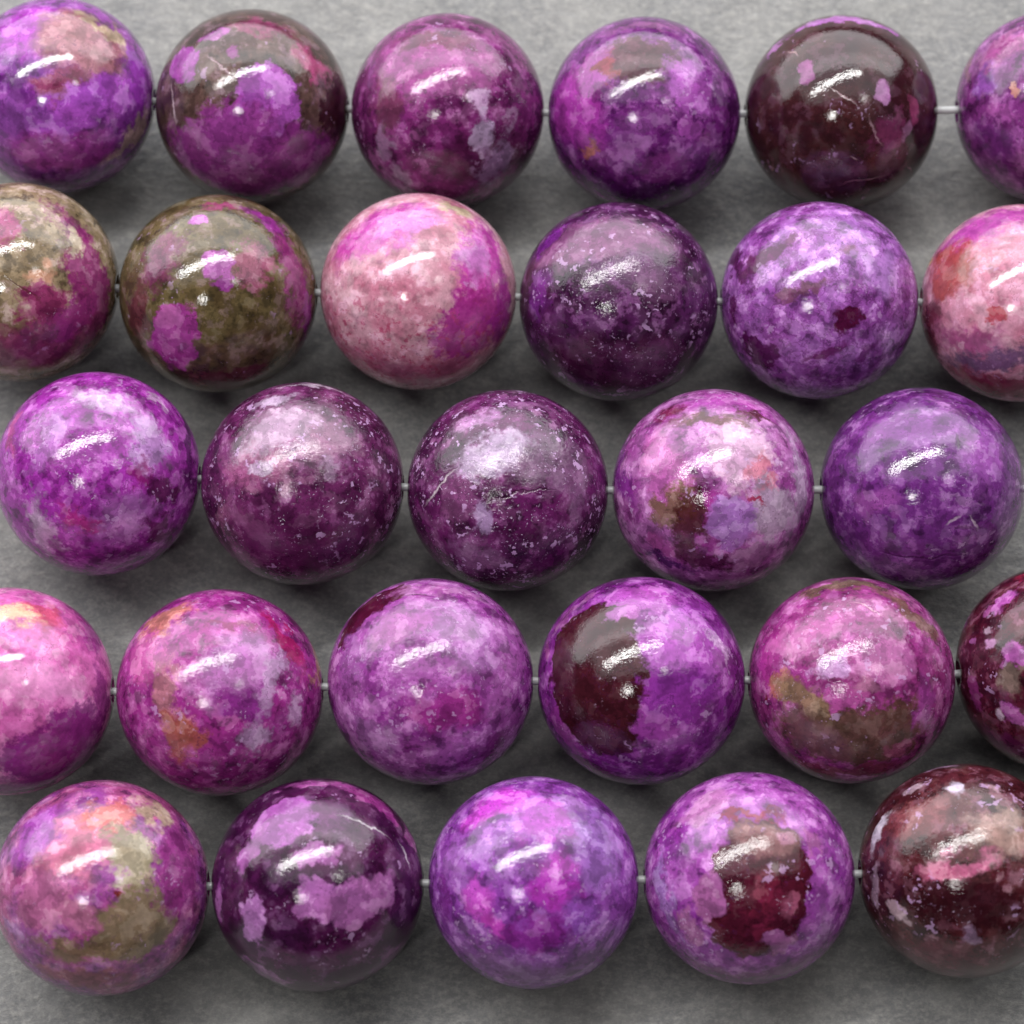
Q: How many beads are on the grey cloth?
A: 28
